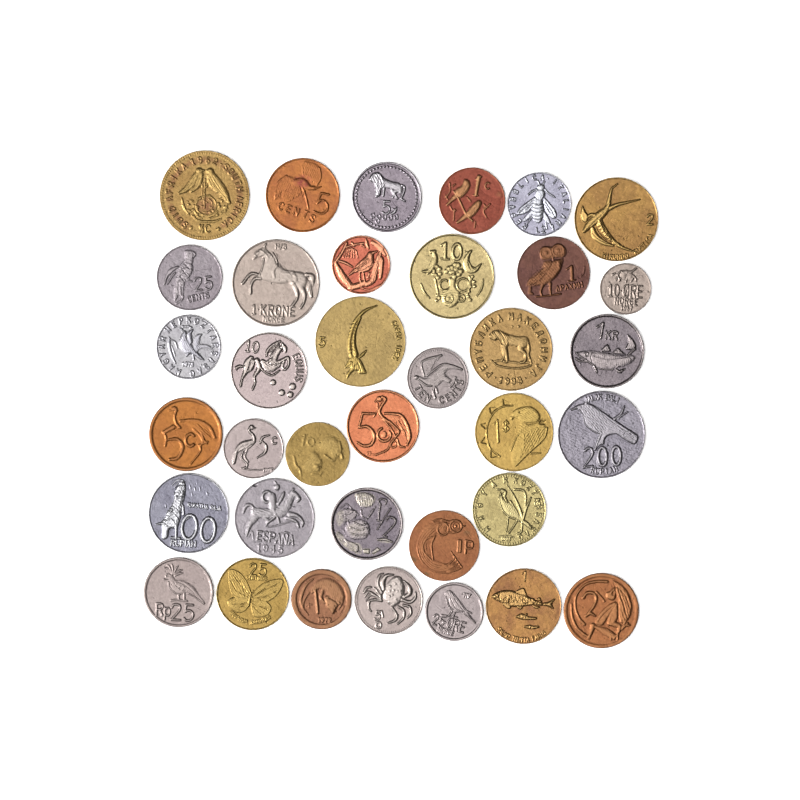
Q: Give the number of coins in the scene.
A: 36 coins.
